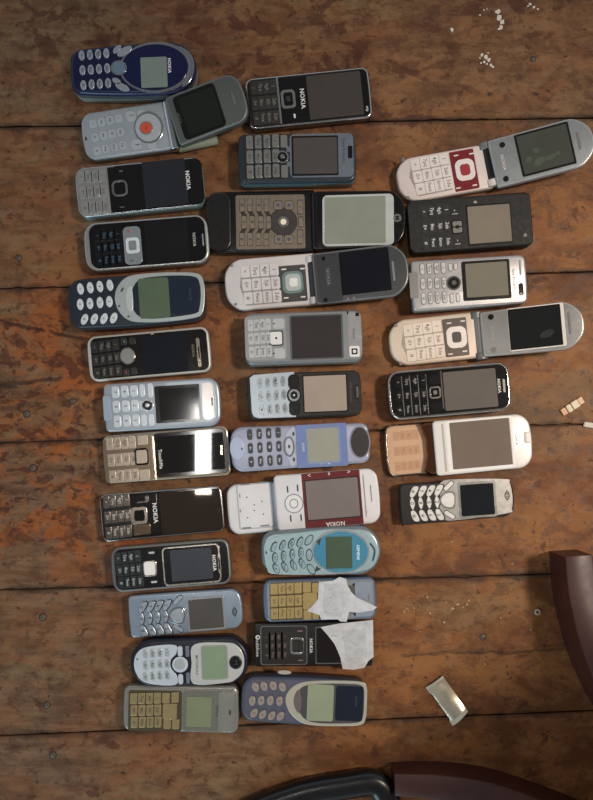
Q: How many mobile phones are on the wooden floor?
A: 32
